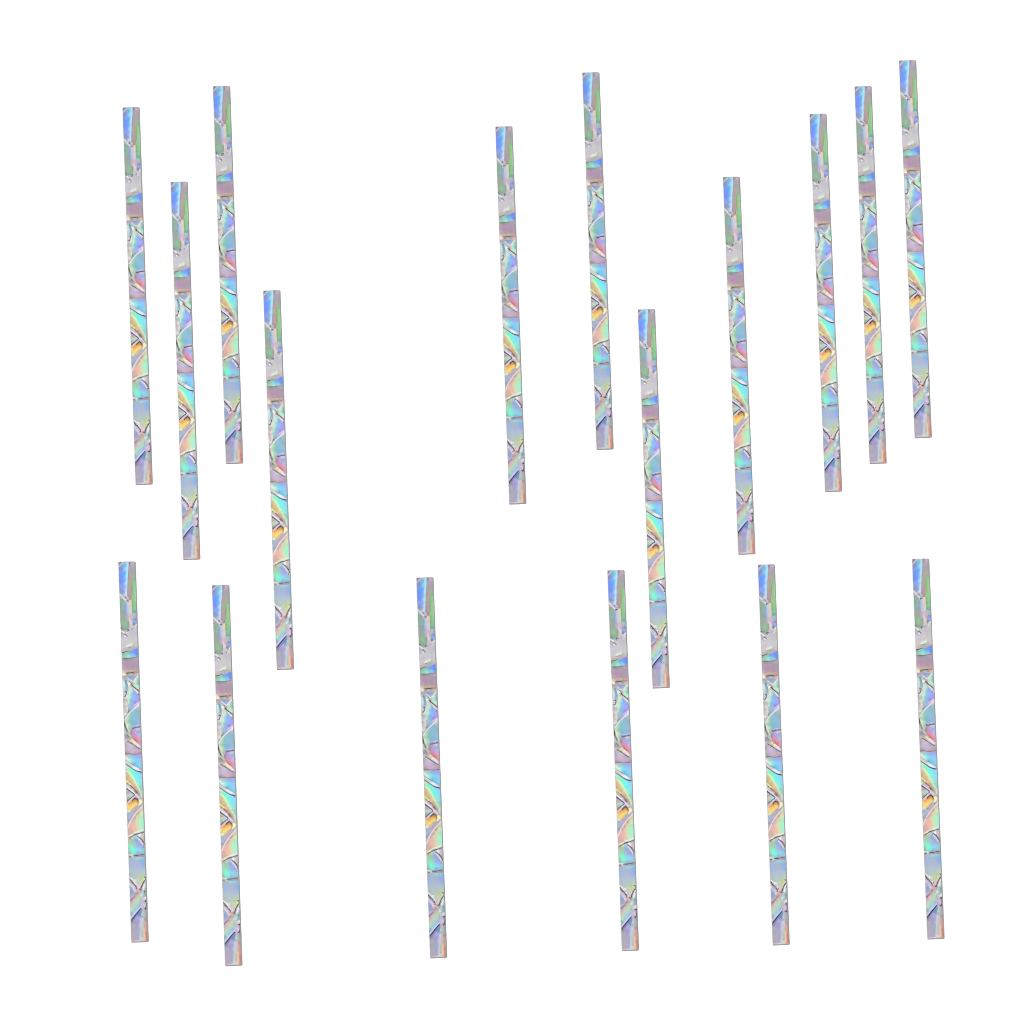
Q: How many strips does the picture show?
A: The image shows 17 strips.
